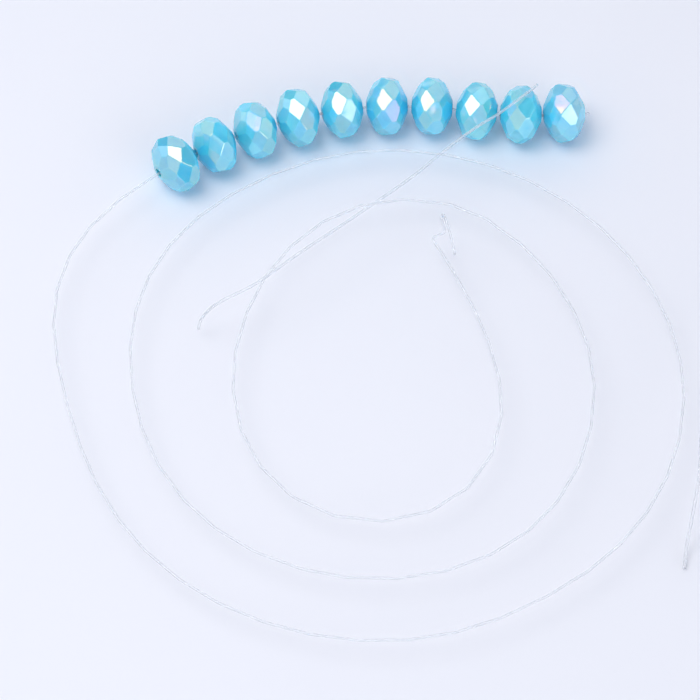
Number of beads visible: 10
